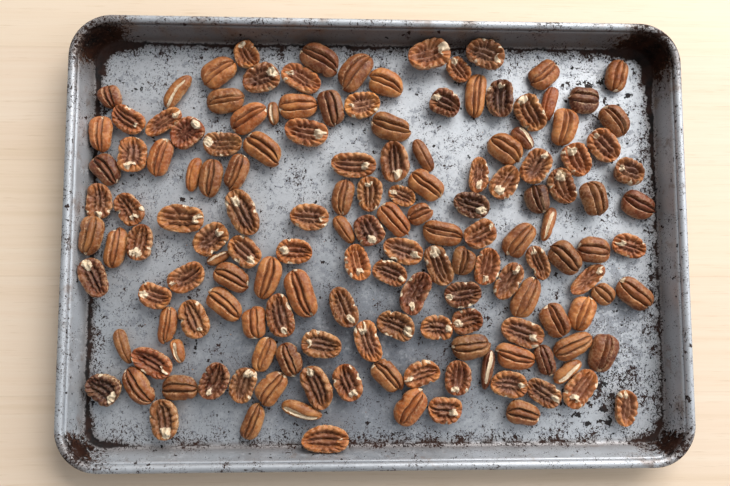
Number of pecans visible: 153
